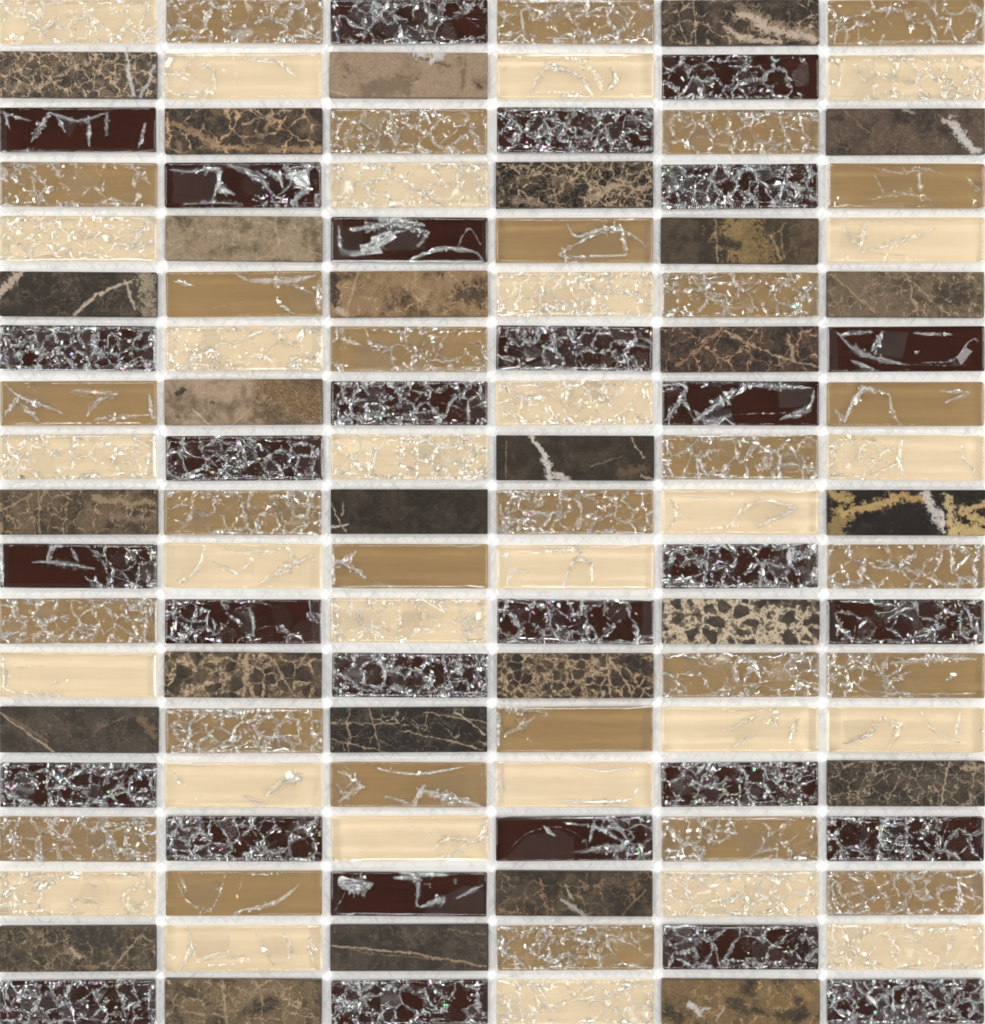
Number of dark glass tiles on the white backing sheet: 29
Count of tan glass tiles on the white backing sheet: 29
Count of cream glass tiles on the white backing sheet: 28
